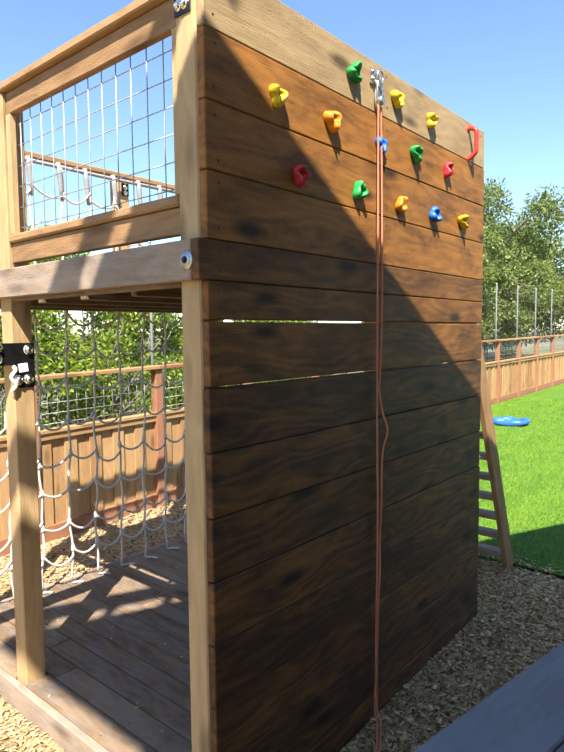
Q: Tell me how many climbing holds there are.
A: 13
